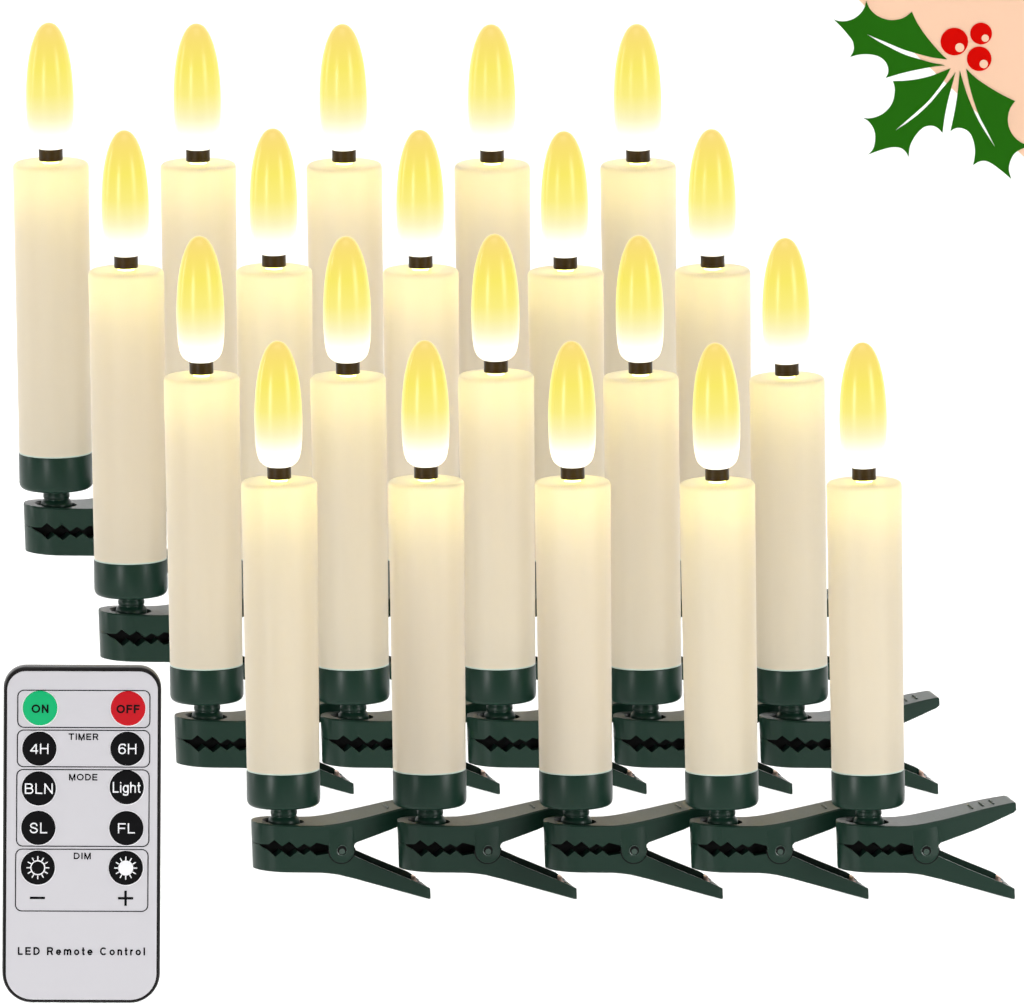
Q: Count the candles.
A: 20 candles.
